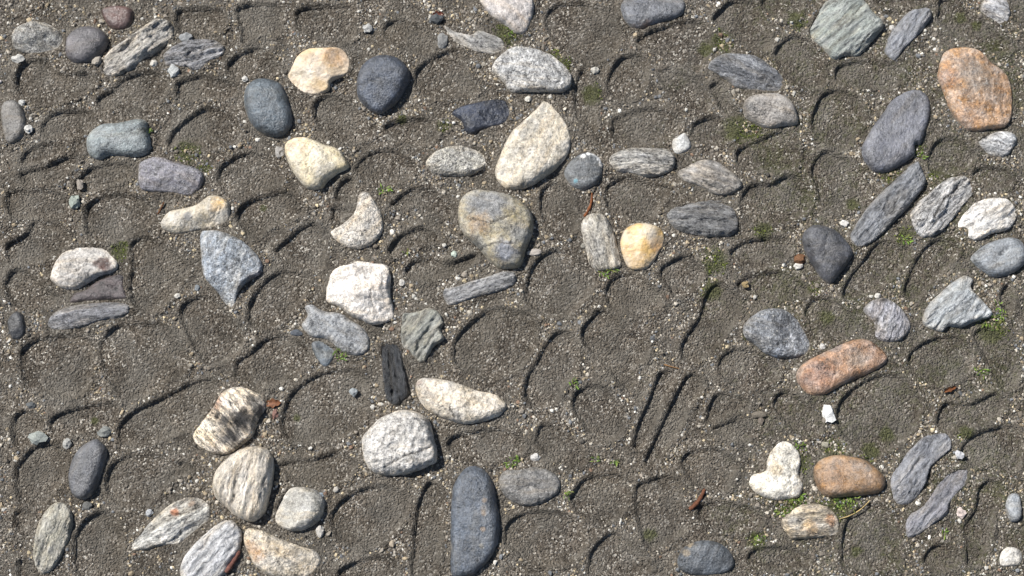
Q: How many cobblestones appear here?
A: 77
